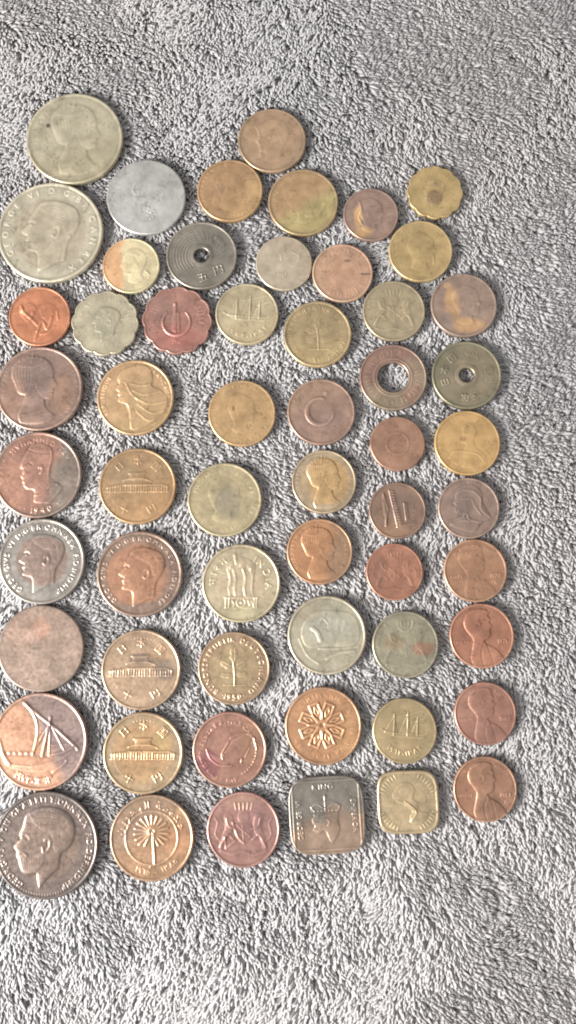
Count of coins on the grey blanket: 58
